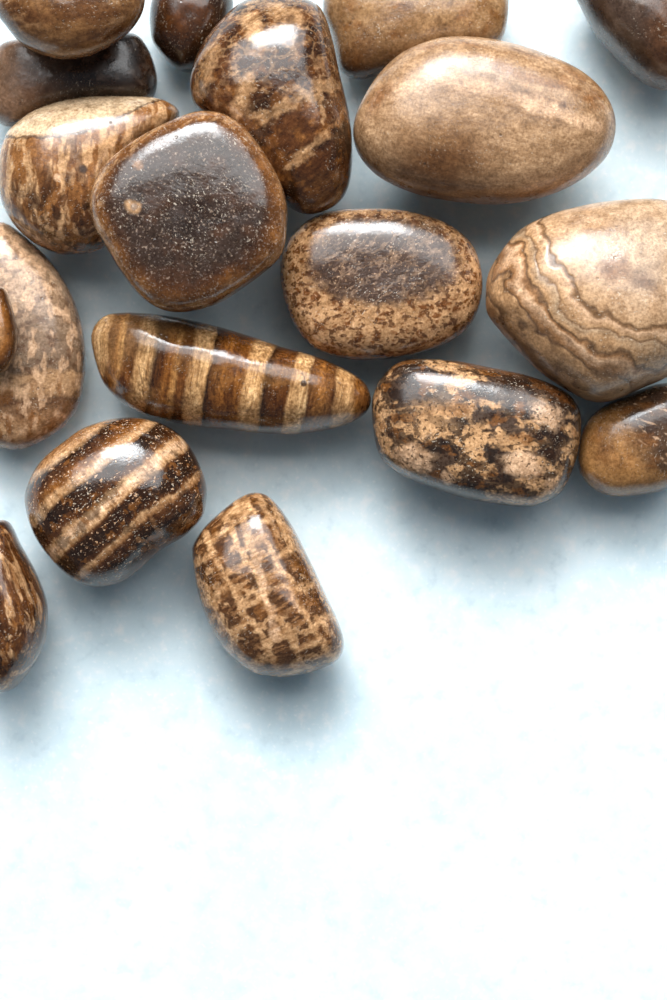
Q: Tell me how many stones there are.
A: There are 19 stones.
